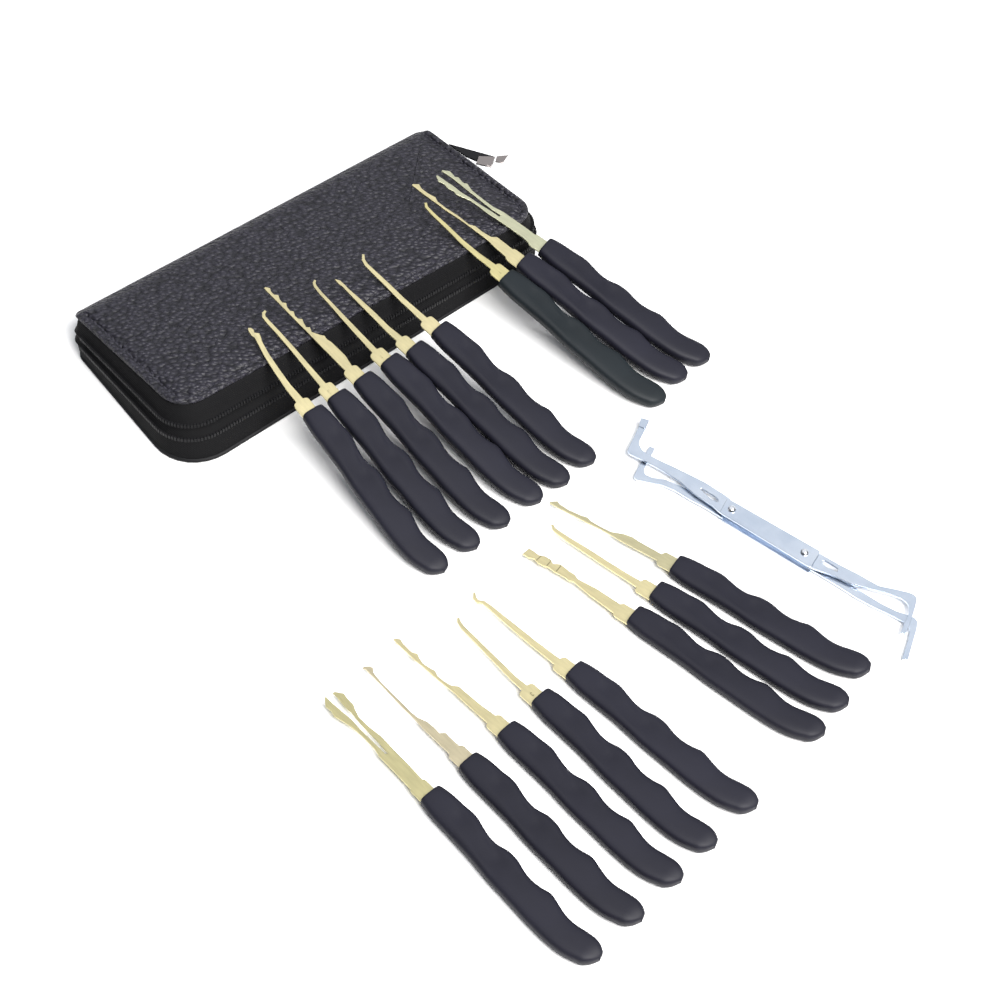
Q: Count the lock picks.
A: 17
